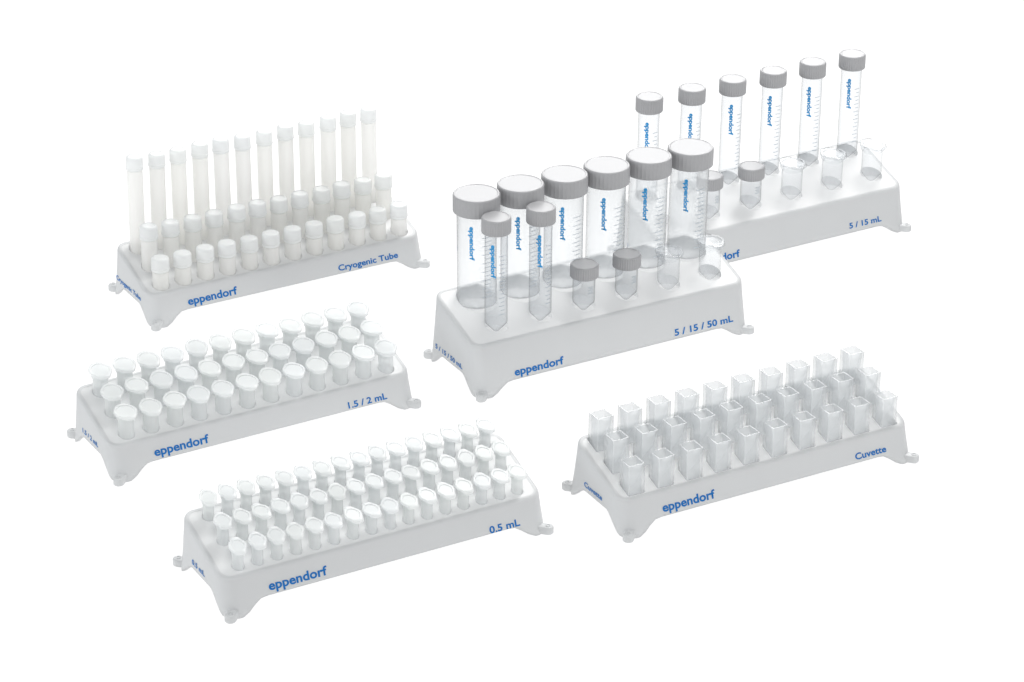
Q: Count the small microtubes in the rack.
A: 48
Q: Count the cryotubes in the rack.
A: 36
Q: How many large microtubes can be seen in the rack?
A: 36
